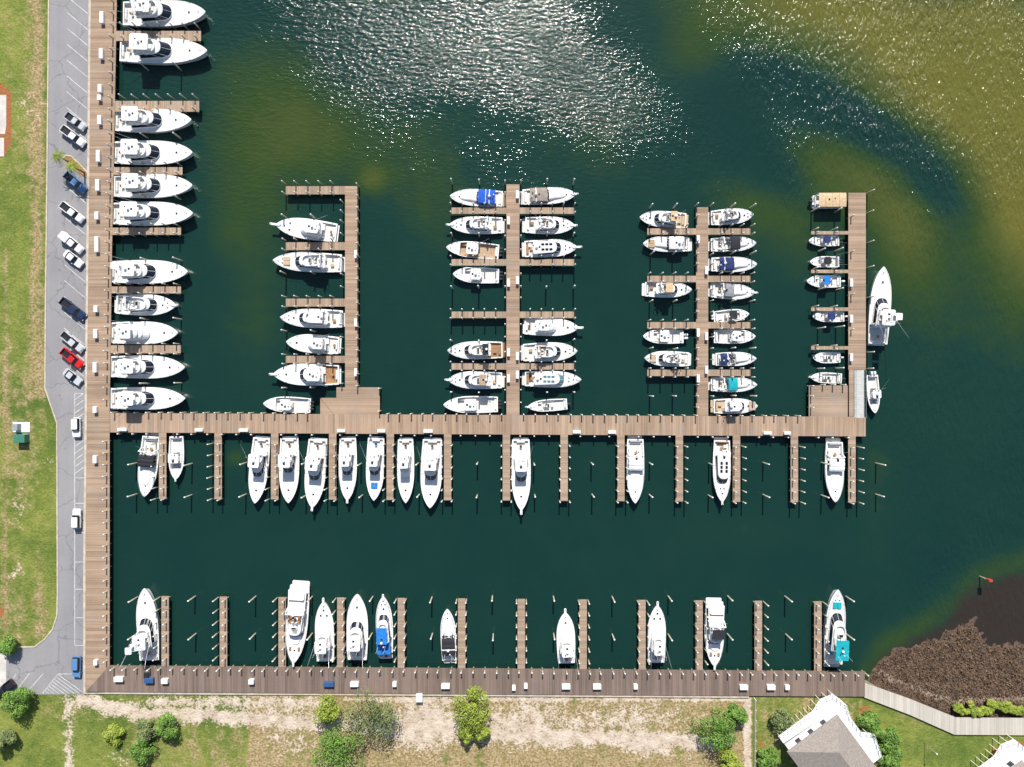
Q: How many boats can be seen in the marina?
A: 77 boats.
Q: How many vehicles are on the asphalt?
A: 14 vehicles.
